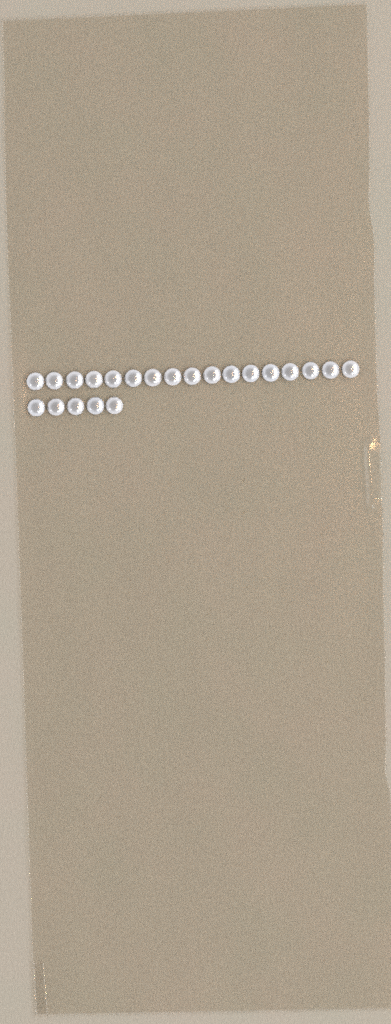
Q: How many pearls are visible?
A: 22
